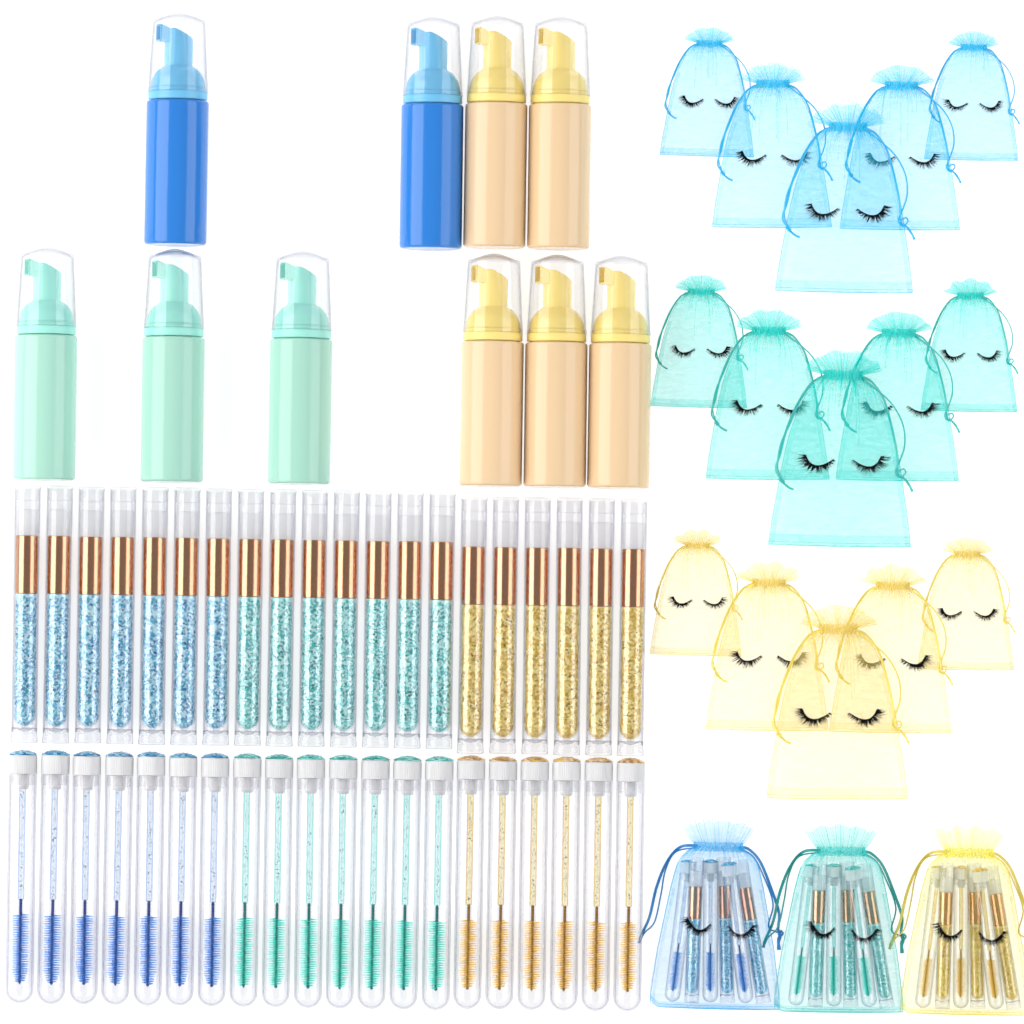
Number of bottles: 10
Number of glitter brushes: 29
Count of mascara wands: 29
